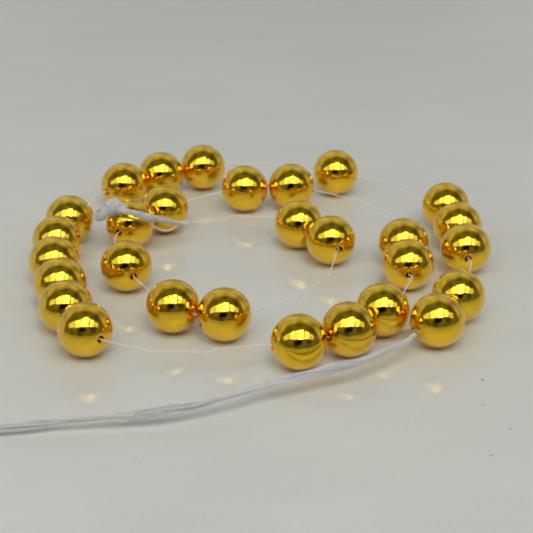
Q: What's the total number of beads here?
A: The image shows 29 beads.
